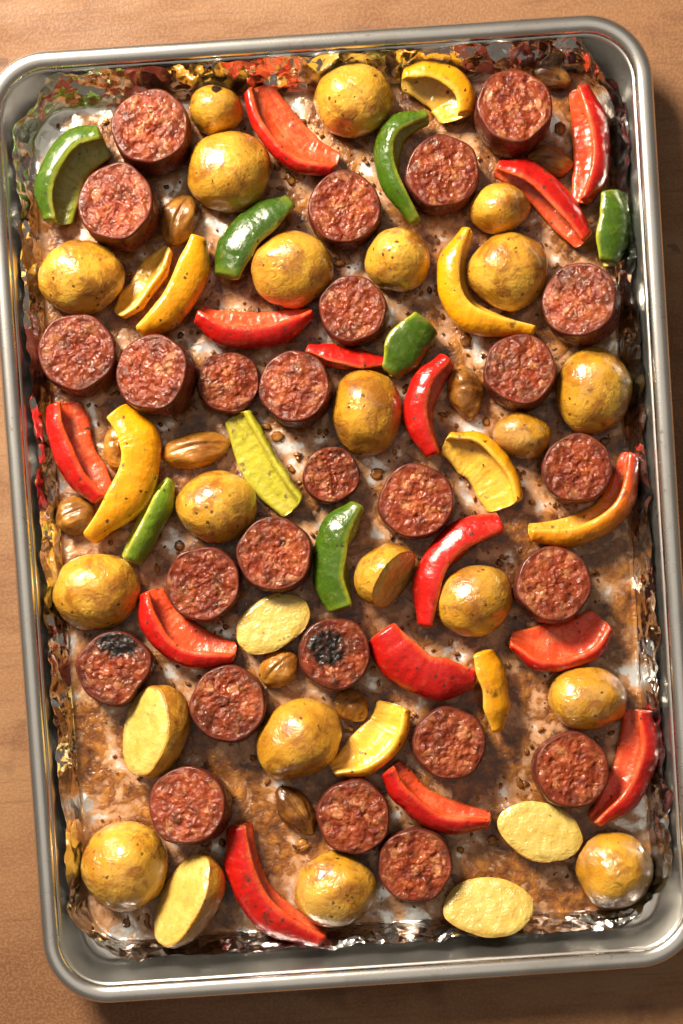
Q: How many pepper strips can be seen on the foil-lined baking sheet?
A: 31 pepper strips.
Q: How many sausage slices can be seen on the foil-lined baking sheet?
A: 26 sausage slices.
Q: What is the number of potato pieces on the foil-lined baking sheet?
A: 25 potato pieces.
